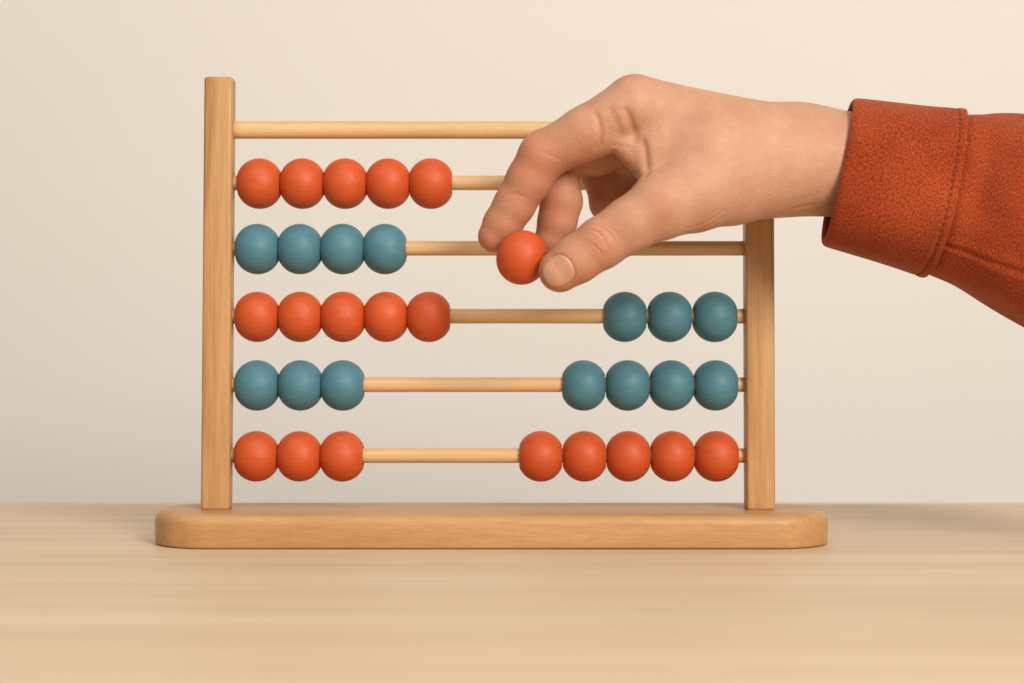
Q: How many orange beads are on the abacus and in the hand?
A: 19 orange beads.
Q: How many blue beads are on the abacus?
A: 14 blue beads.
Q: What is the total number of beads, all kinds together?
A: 33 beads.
